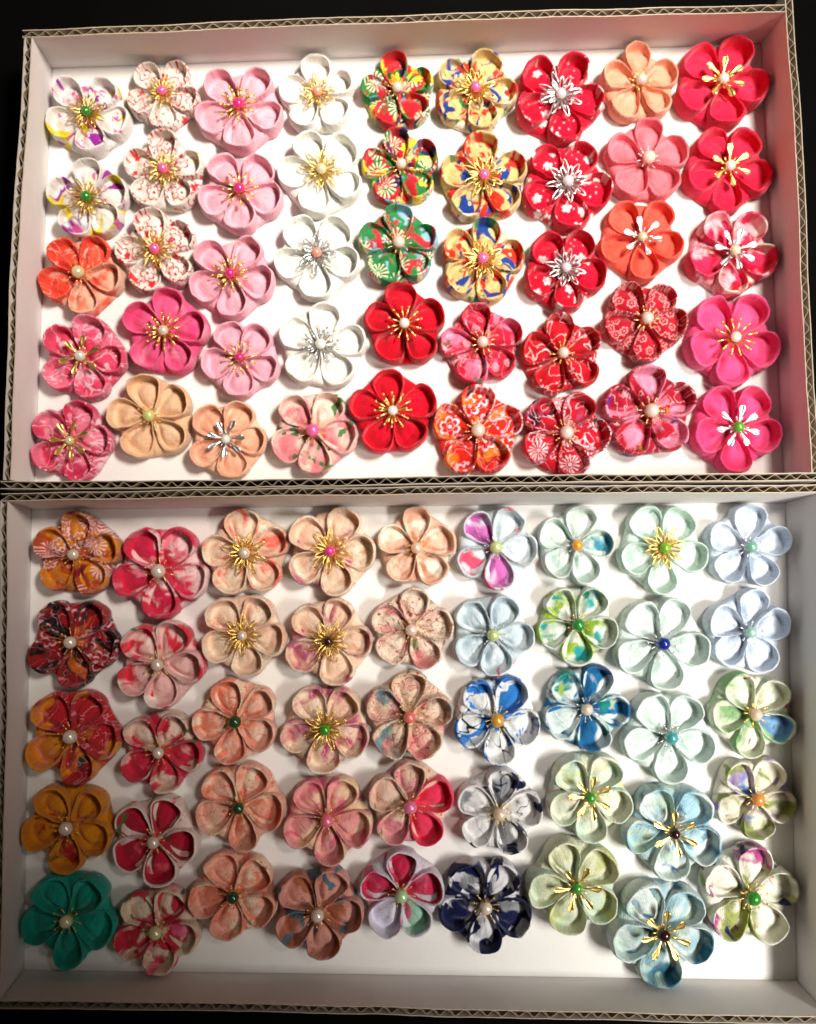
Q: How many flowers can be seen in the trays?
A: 90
